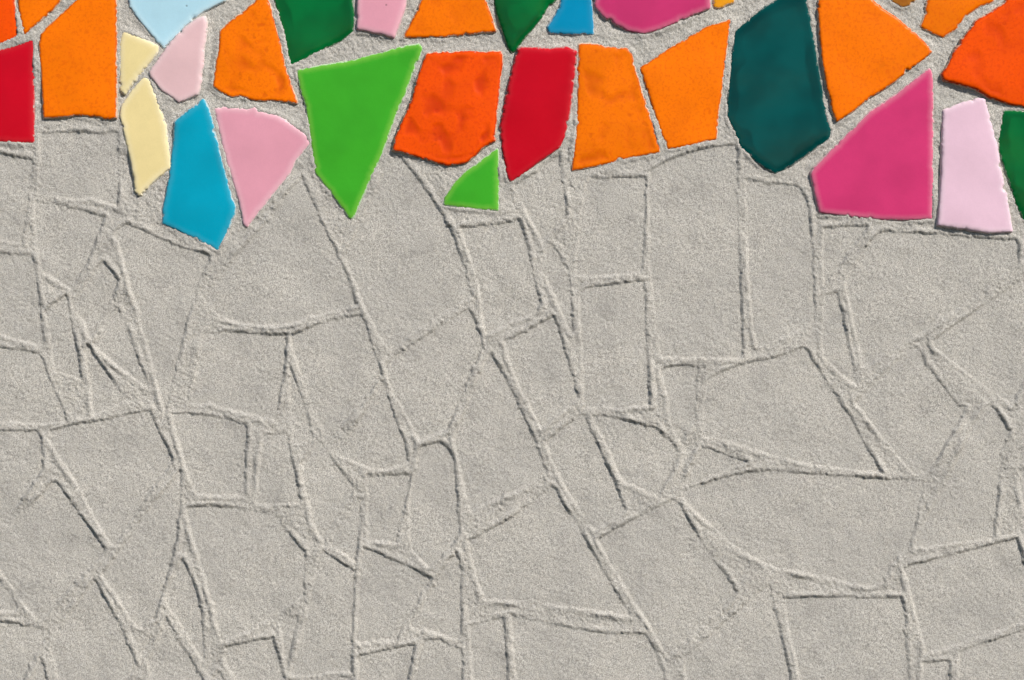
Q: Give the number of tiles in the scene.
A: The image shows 32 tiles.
